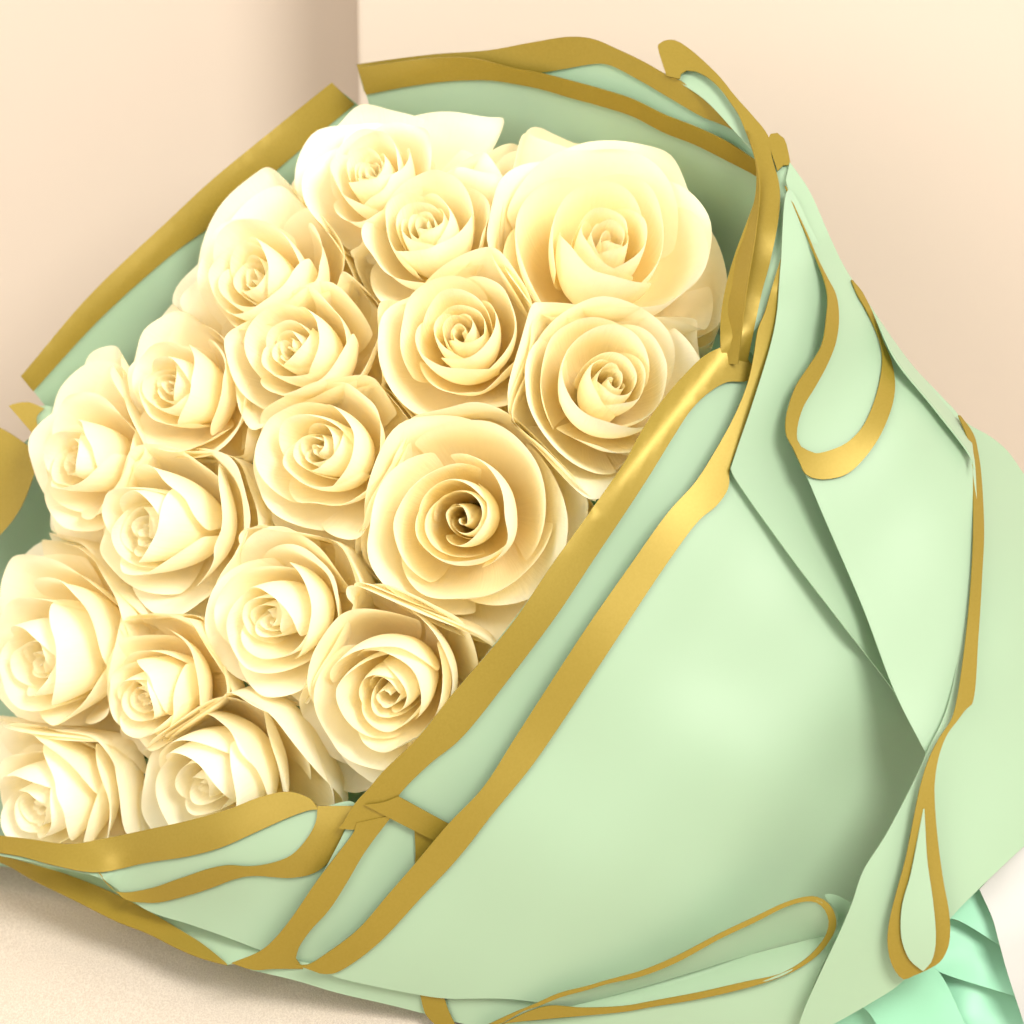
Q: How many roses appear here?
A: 18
